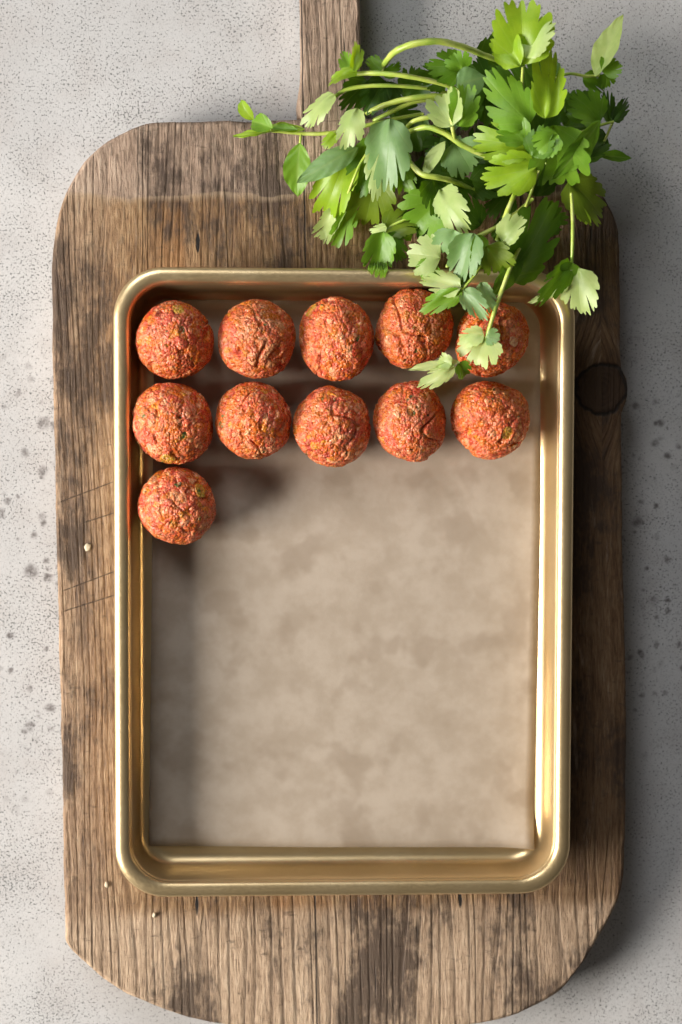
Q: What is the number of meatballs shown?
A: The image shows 11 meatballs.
